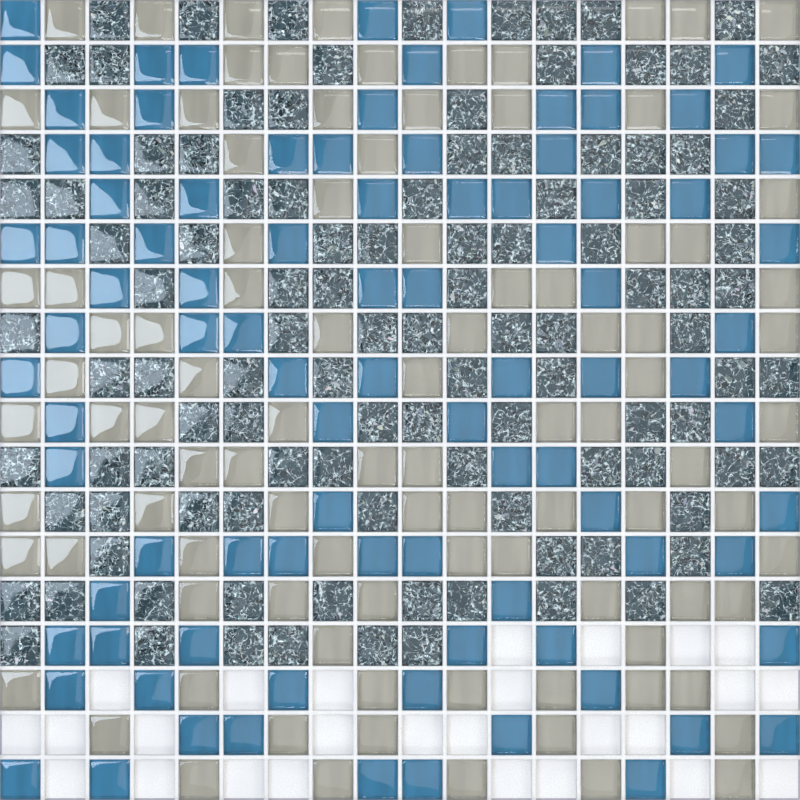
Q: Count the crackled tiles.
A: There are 110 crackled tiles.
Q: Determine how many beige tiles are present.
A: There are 97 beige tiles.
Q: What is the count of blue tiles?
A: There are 91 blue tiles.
